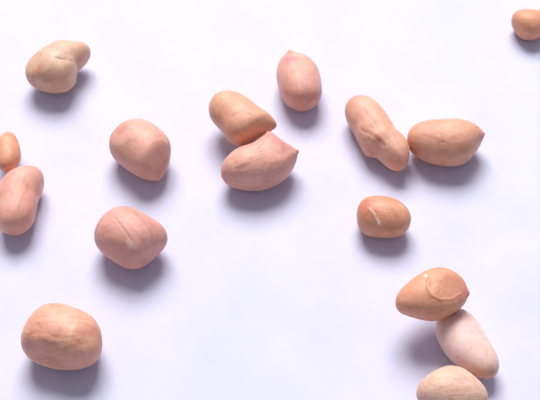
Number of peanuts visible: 16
